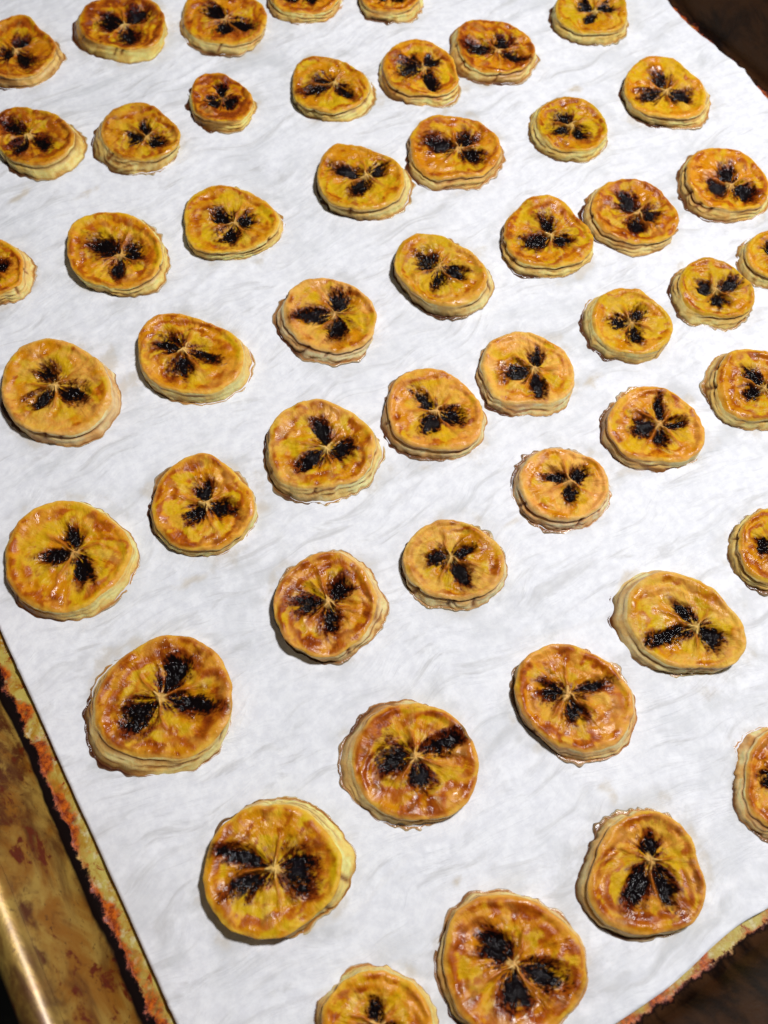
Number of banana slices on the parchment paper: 49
